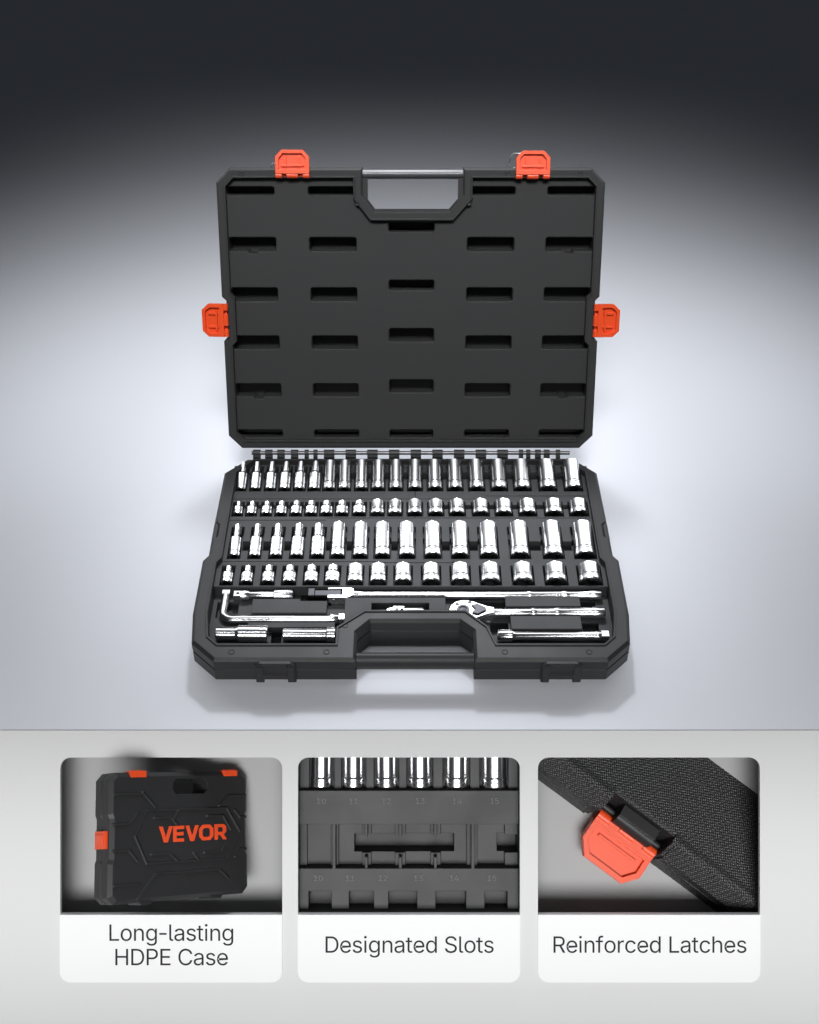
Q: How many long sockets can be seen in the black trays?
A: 42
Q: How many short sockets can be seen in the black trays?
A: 34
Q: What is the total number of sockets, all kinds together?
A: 76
